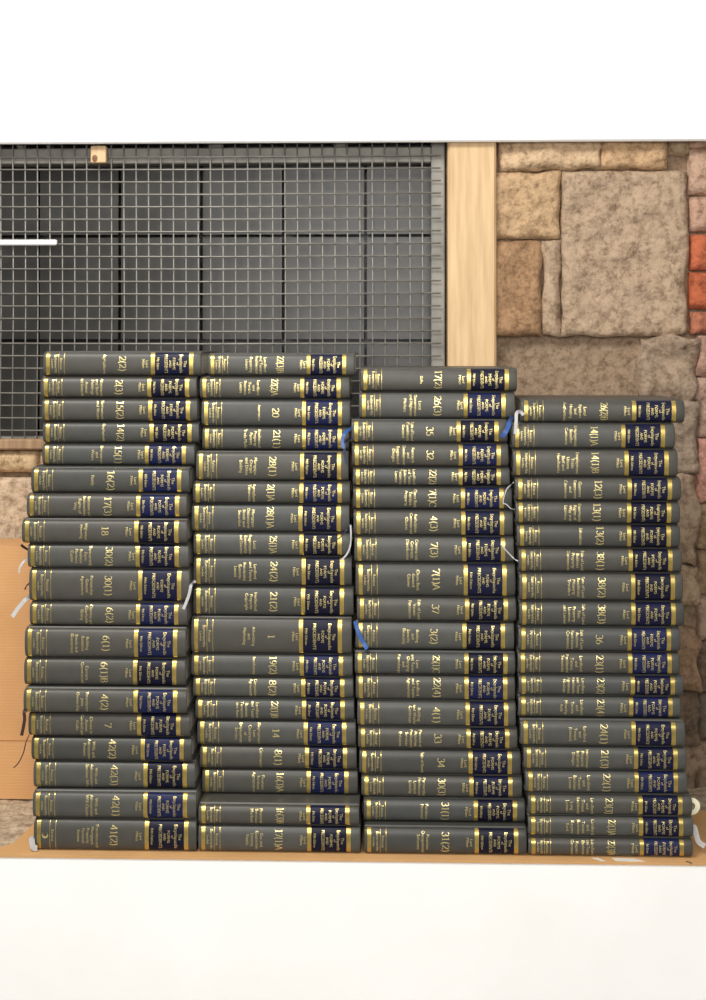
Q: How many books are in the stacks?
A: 76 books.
